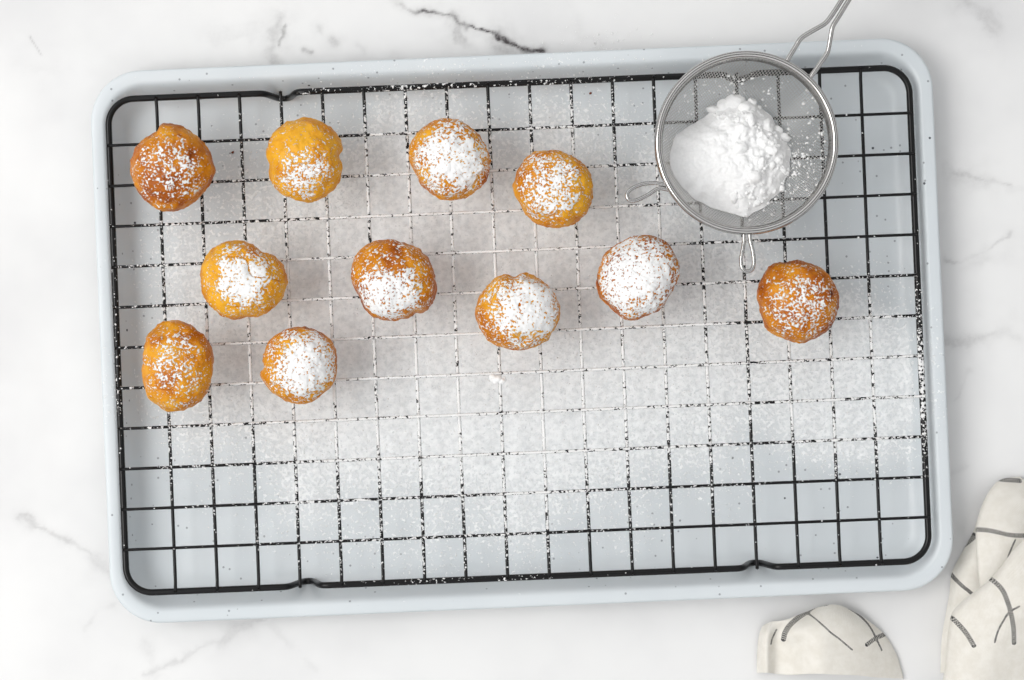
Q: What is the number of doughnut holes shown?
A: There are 11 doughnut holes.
